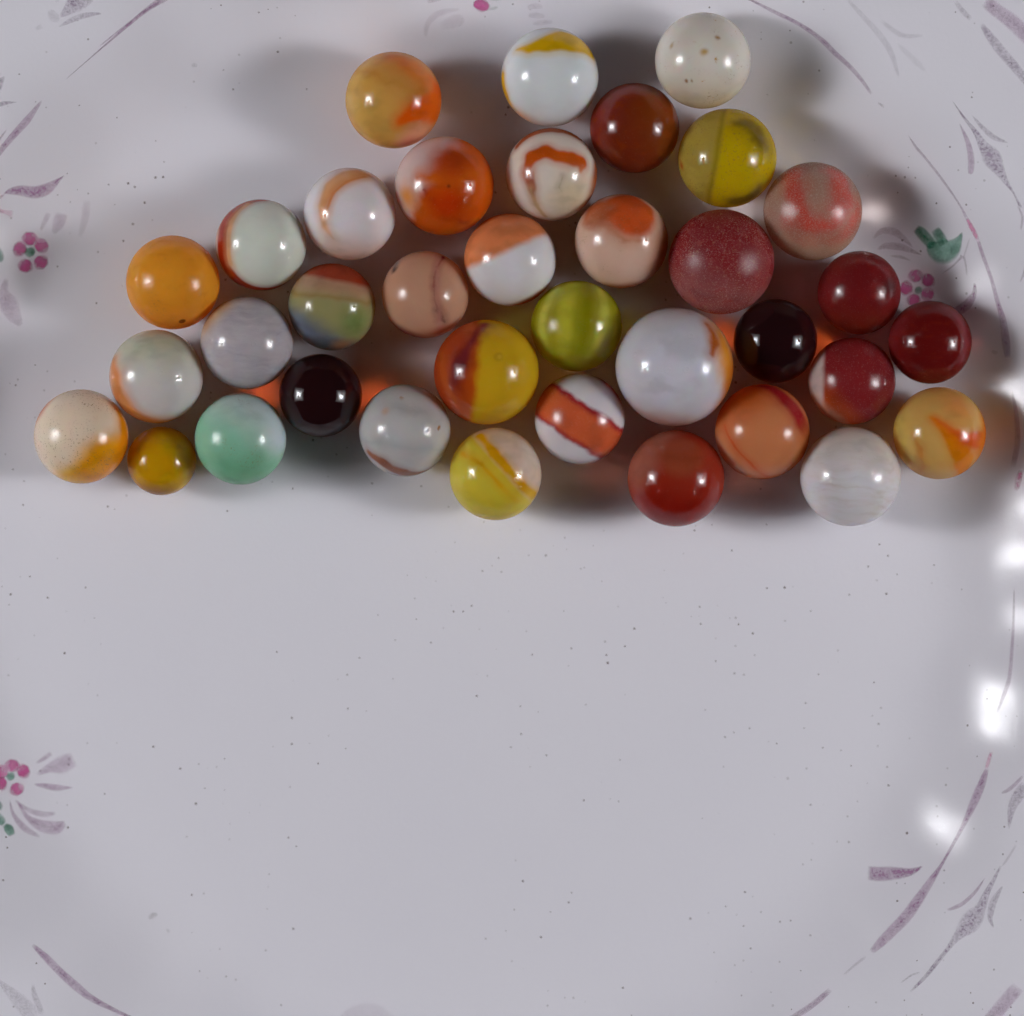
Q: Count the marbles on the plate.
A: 36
